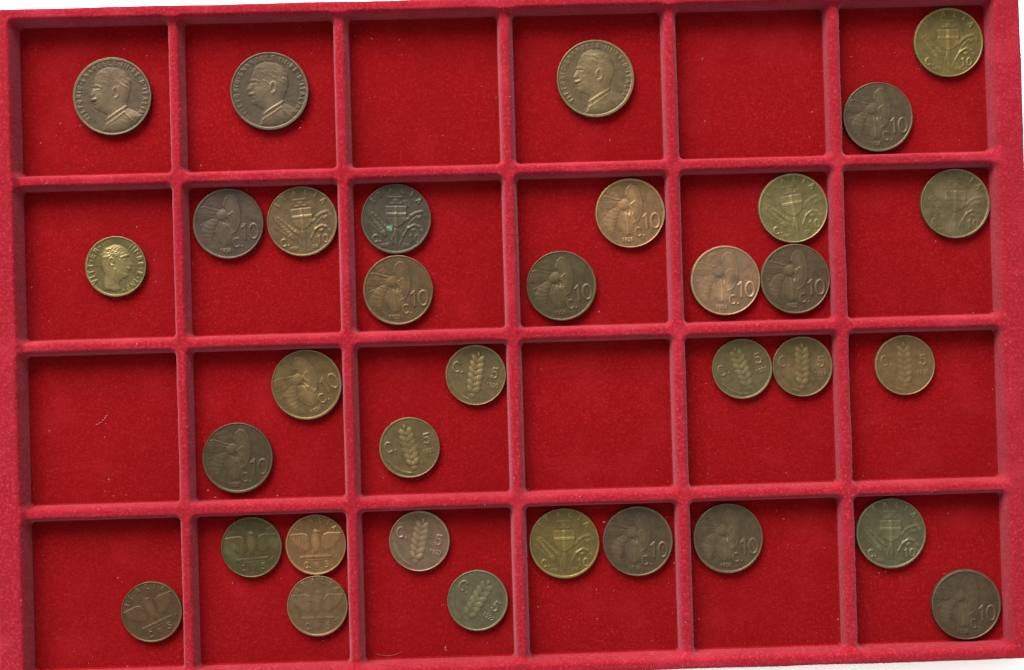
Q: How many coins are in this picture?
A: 34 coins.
